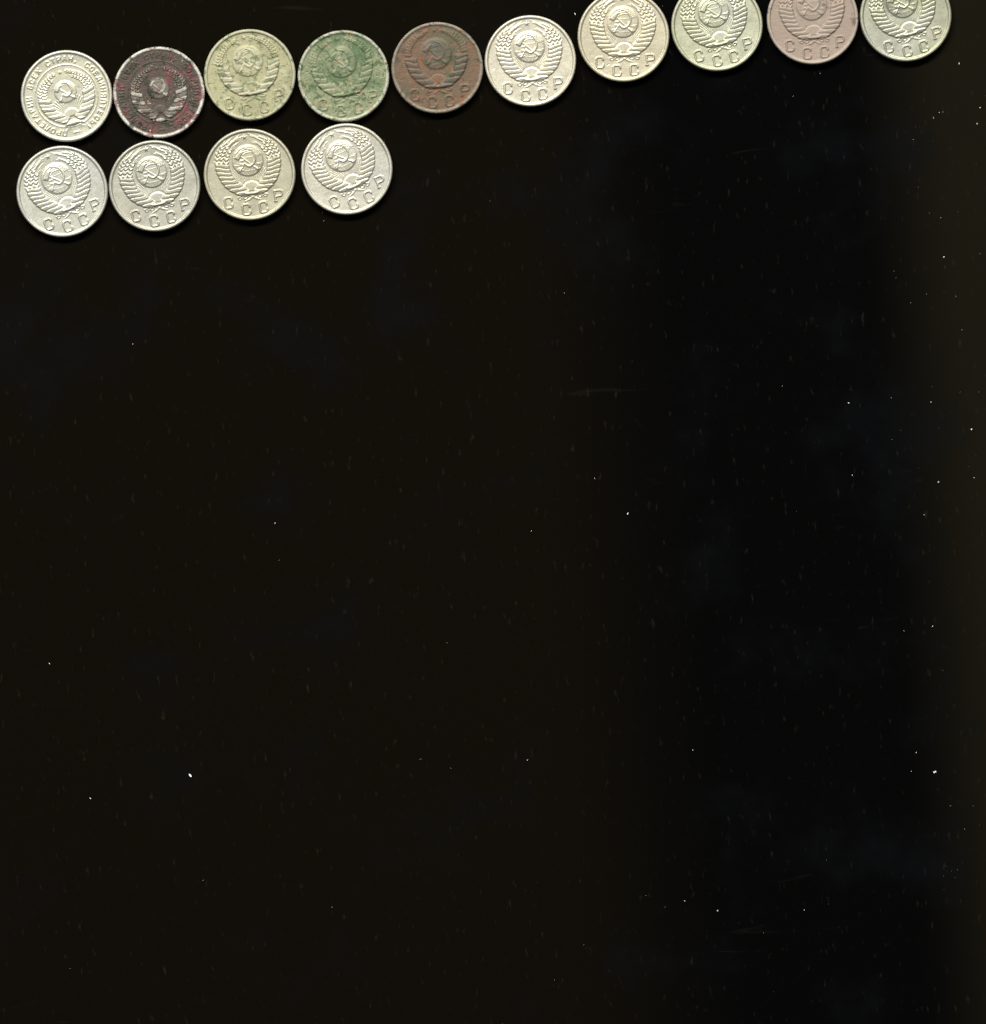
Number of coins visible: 14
